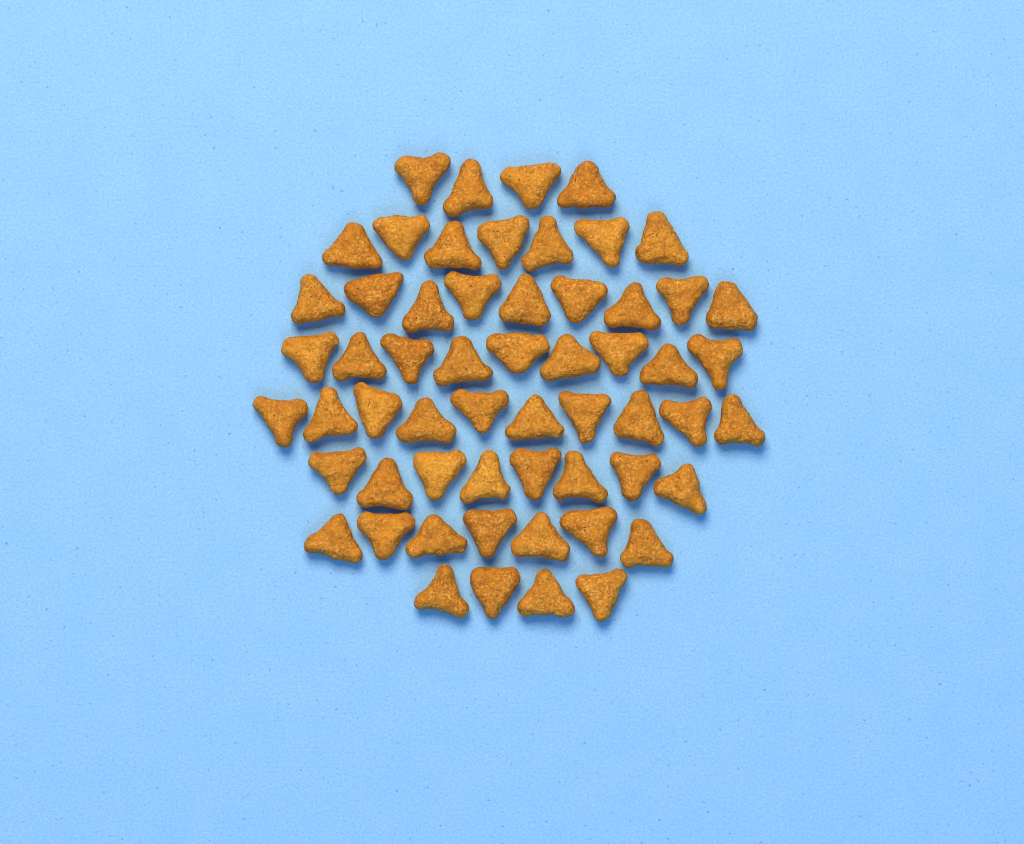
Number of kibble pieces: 58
